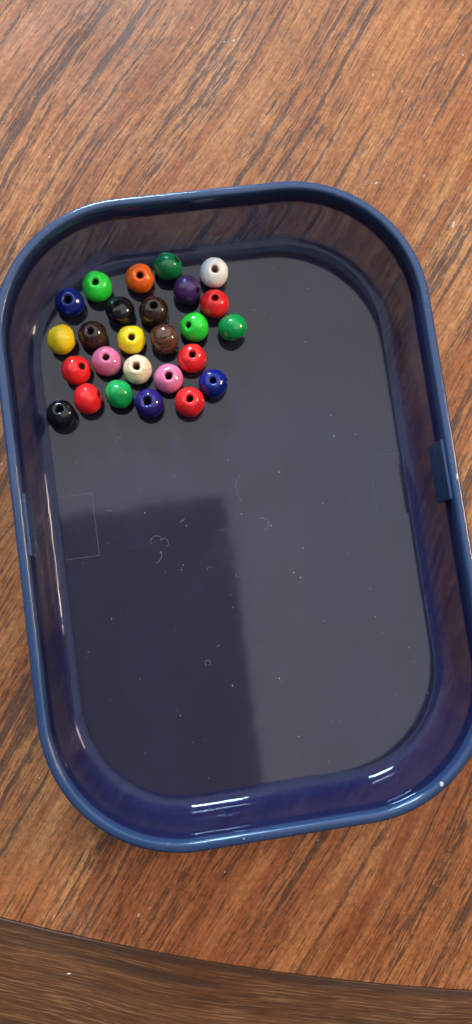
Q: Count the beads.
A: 26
